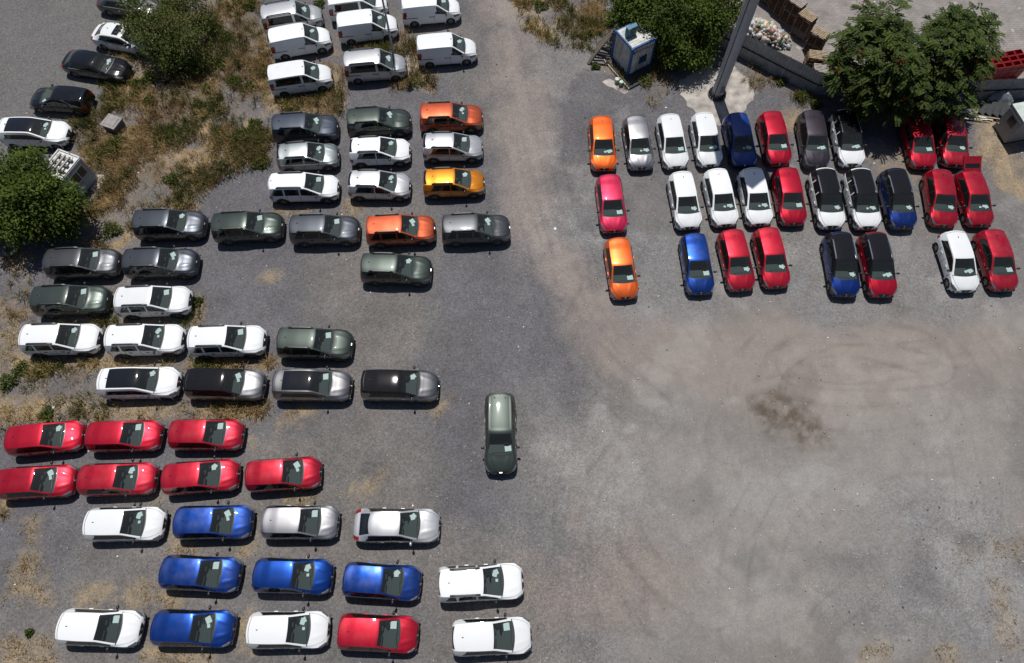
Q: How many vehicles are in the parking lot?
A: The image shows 89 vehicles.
